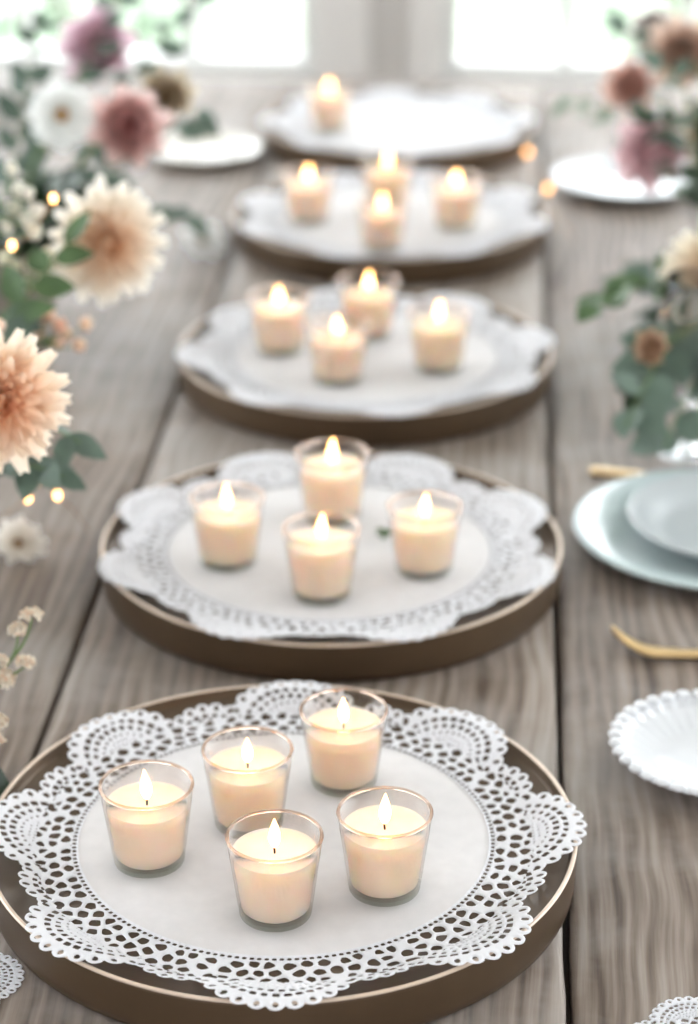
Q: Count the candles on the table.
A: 18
